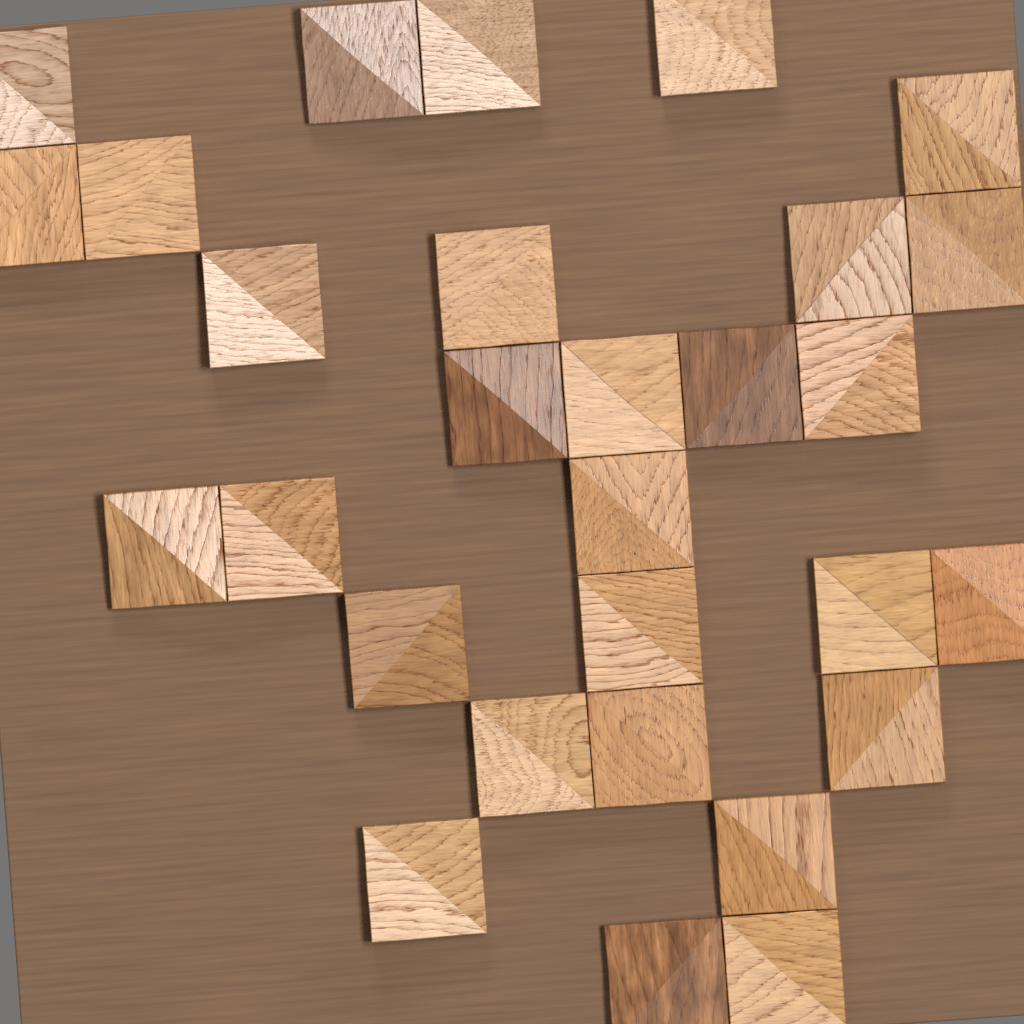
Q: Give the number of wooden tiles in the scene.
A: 29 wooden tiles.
